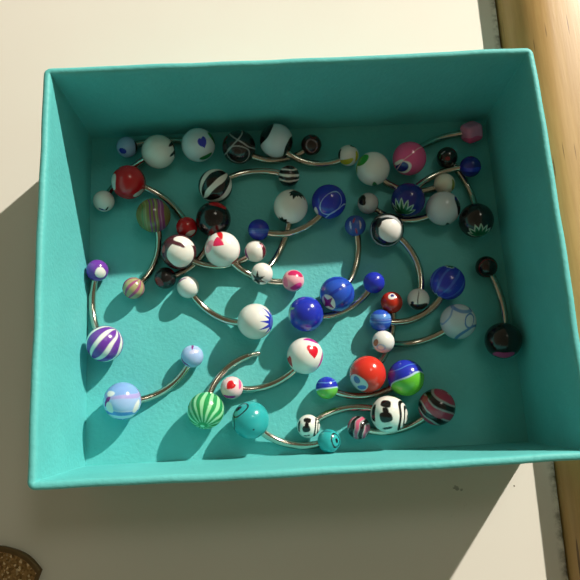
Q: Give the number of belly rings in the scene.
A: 33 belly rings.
